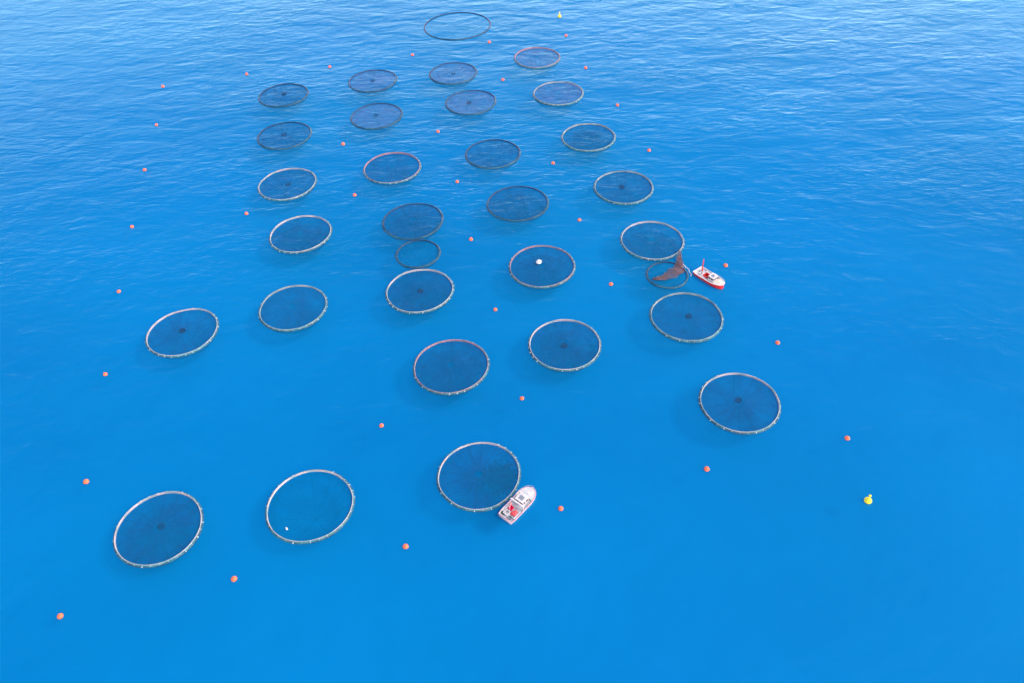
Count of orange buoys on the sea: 36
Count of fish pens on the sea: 31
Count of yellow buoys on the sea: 2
